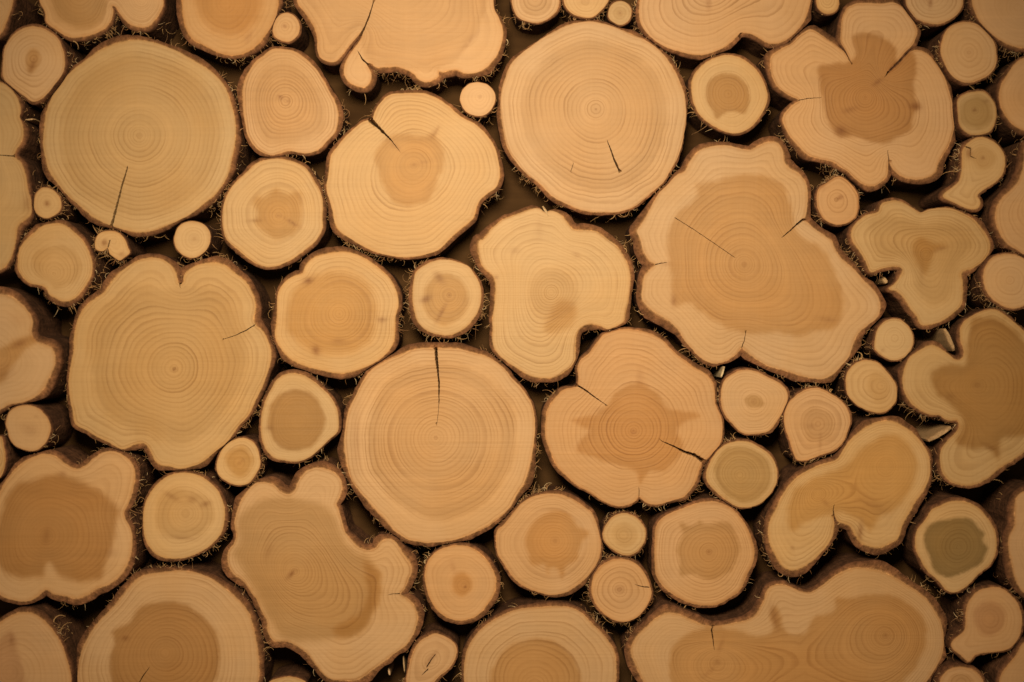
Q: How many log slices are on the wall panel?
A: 72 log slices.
